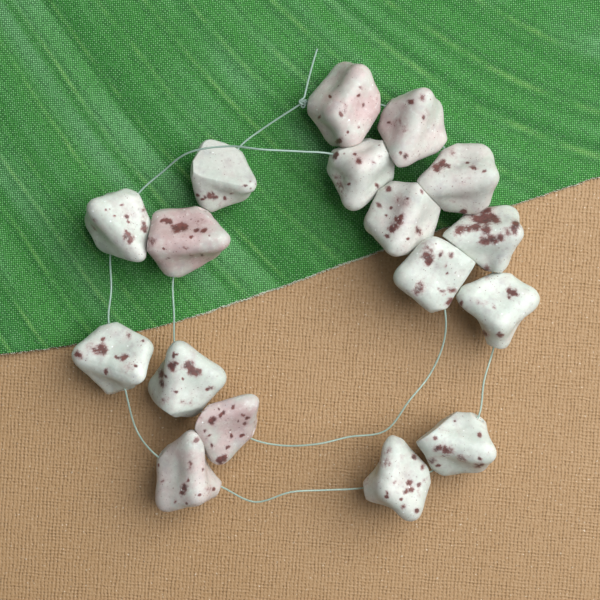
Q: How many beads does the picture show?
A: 17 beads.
